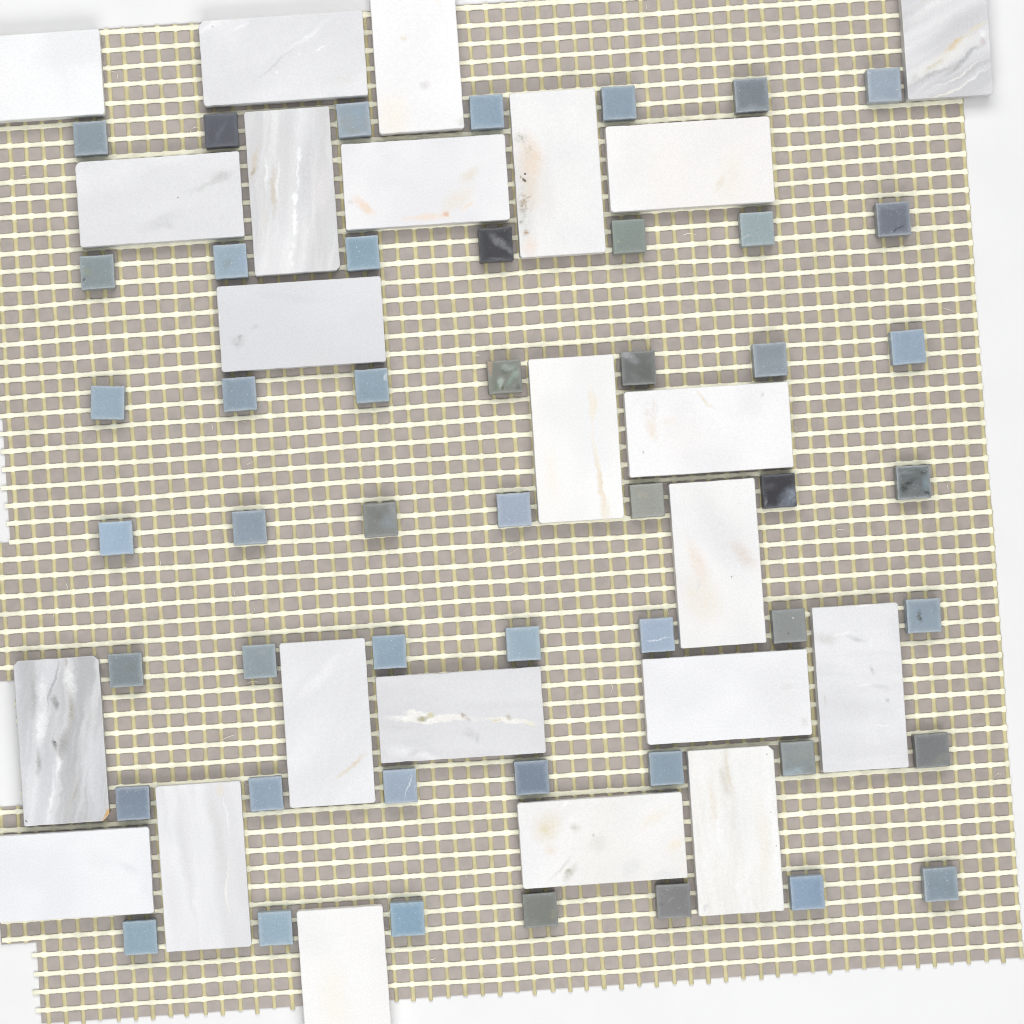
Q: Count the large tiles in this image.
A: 23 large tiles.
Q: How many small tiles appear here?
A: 49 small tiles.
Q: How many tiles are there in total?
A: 72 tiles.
